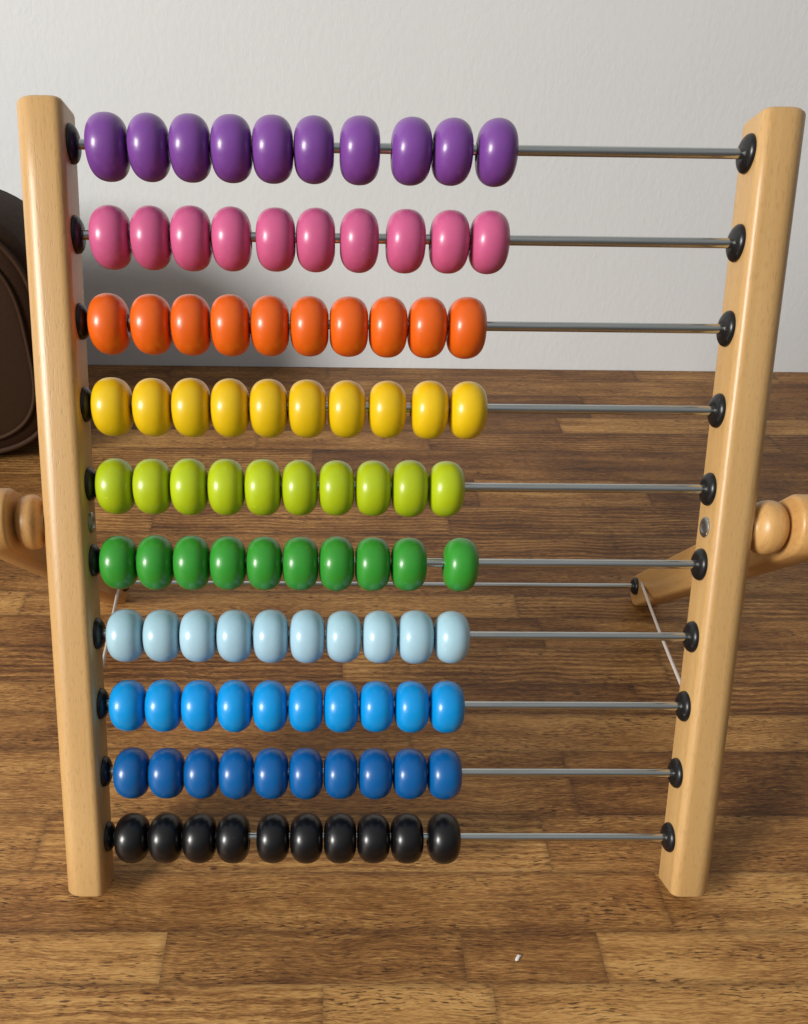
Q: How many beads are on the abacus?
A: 100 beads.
